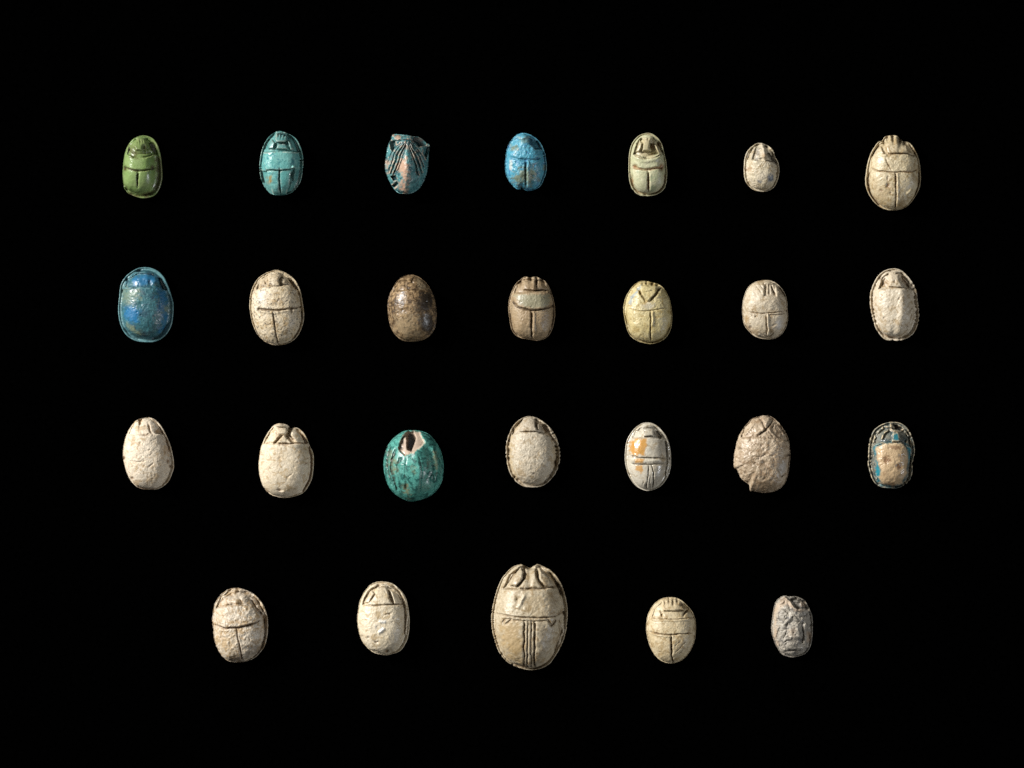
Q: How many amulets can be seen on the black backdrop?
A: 26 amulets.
